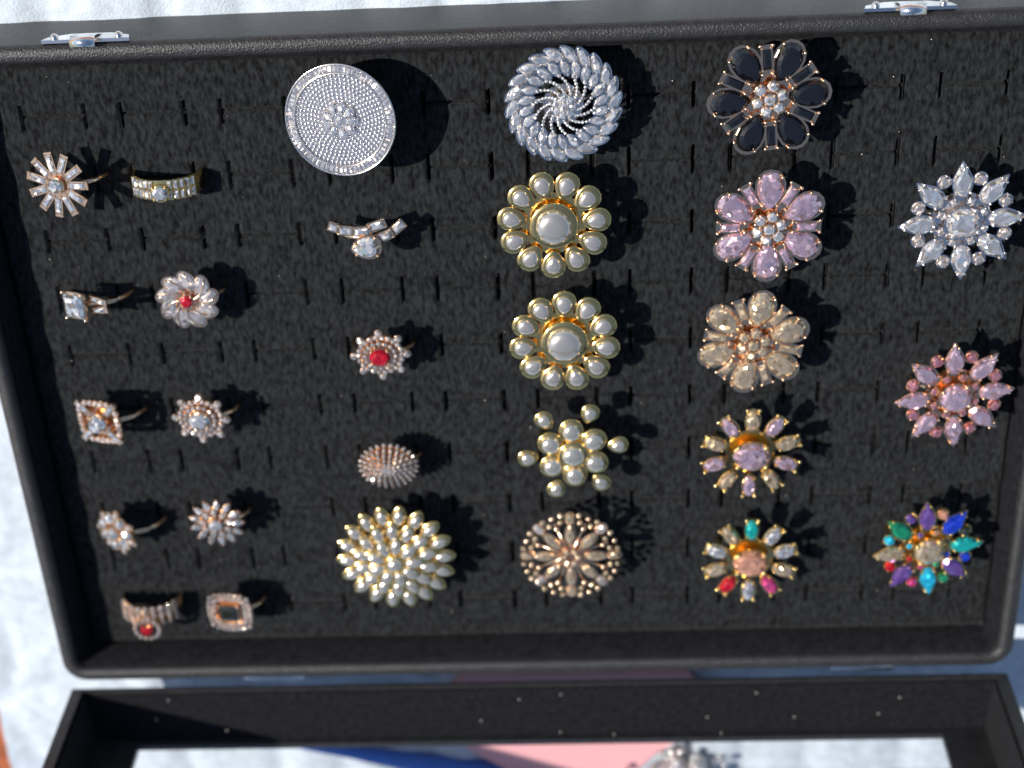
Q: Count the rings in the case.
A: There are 28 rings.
